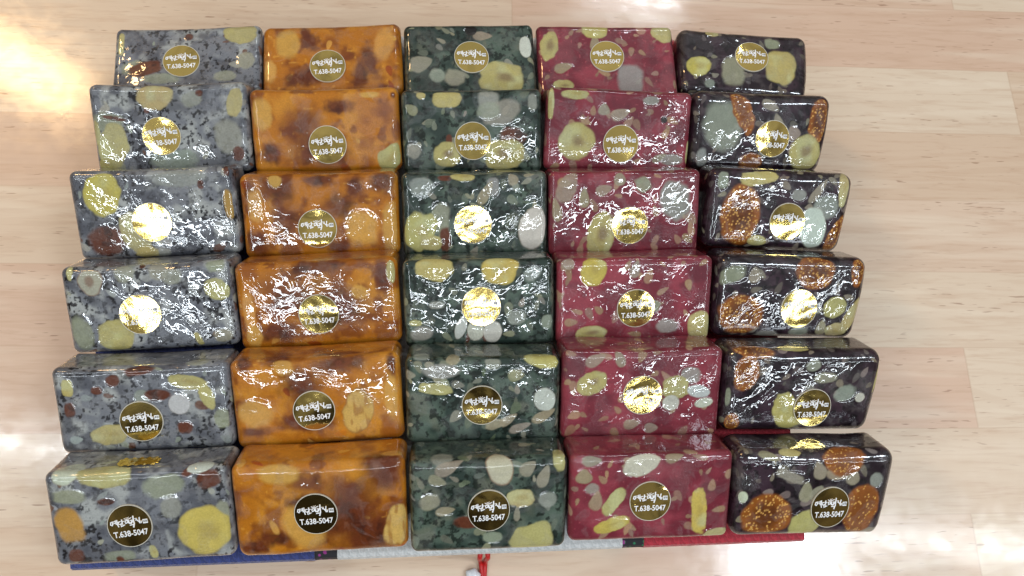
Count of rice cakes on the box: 30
